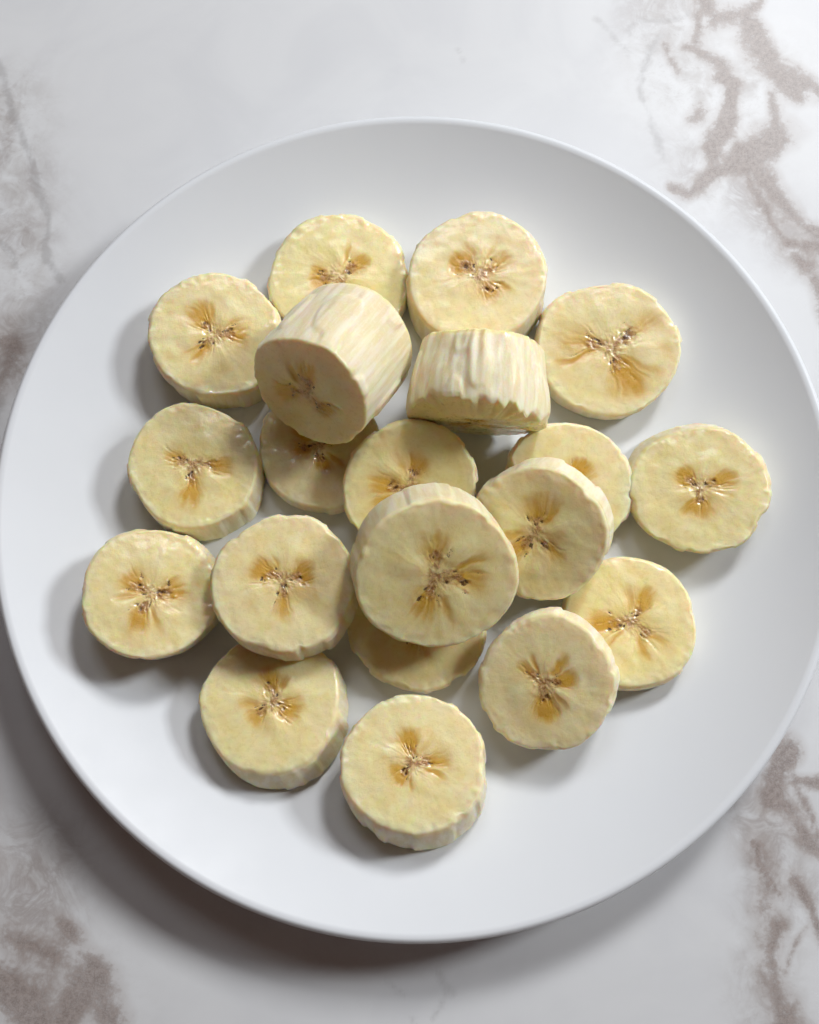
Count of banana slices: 20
